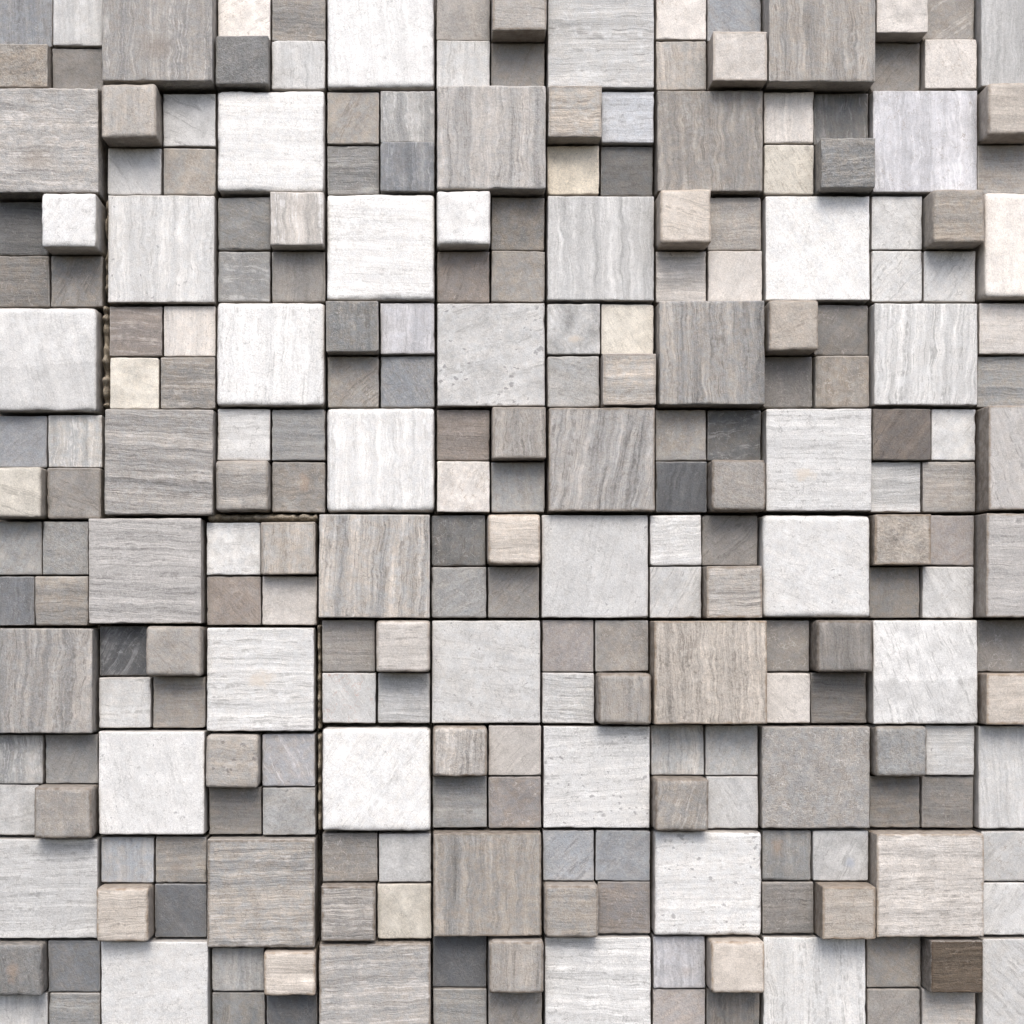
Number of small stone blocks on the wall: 192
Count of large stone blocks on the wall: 50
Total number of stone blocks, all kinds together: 242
